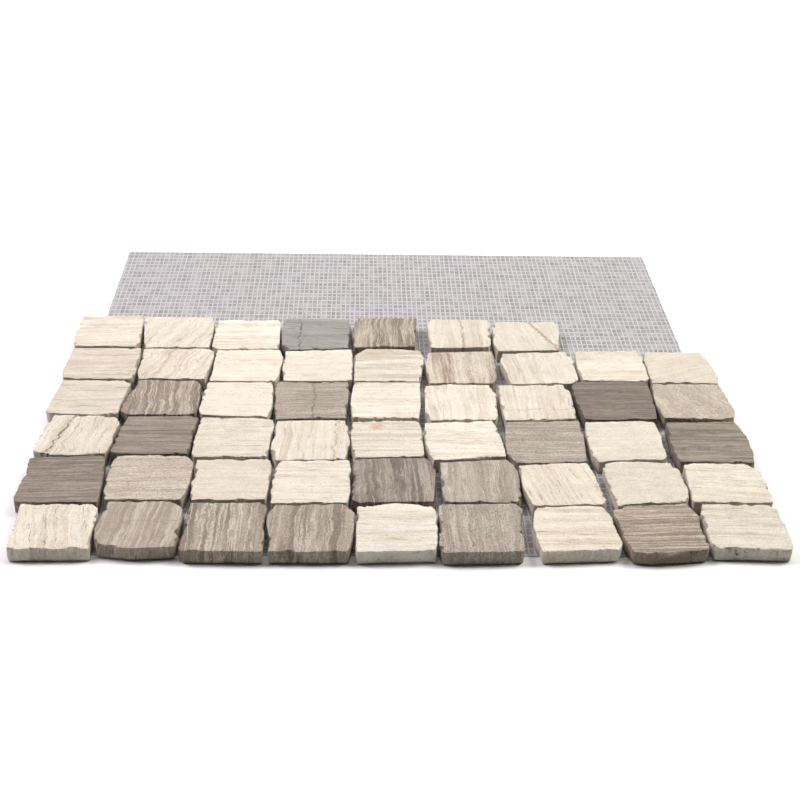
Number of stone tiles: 52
